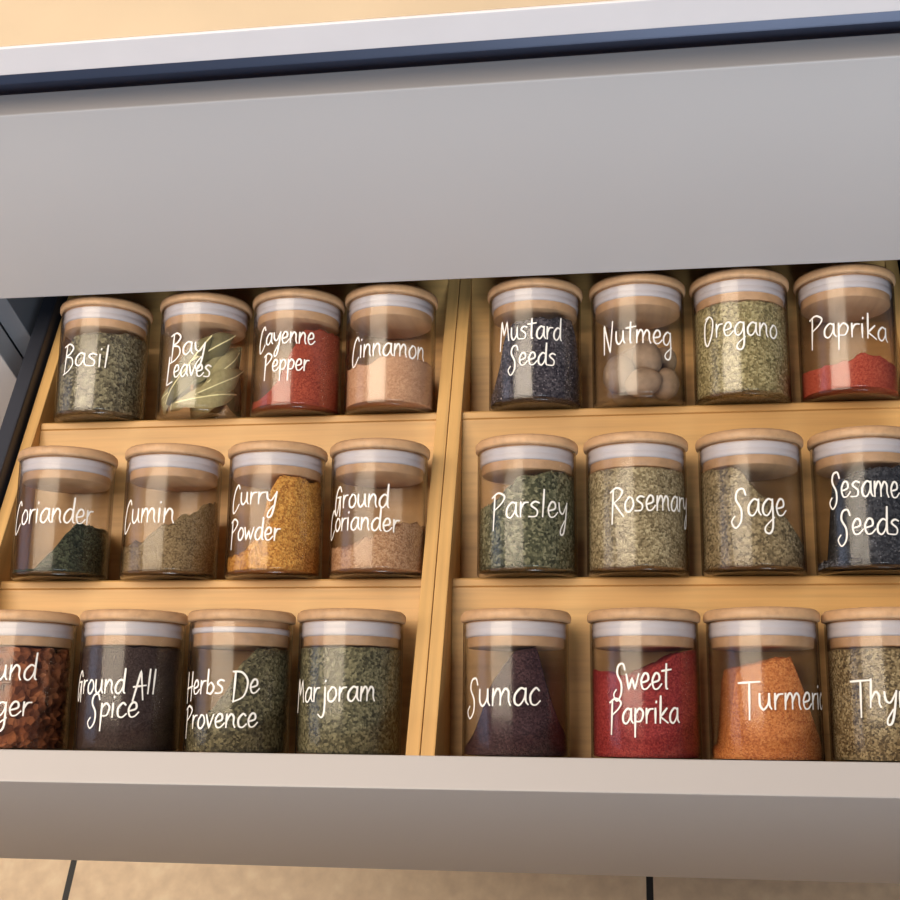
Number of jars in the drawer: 24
